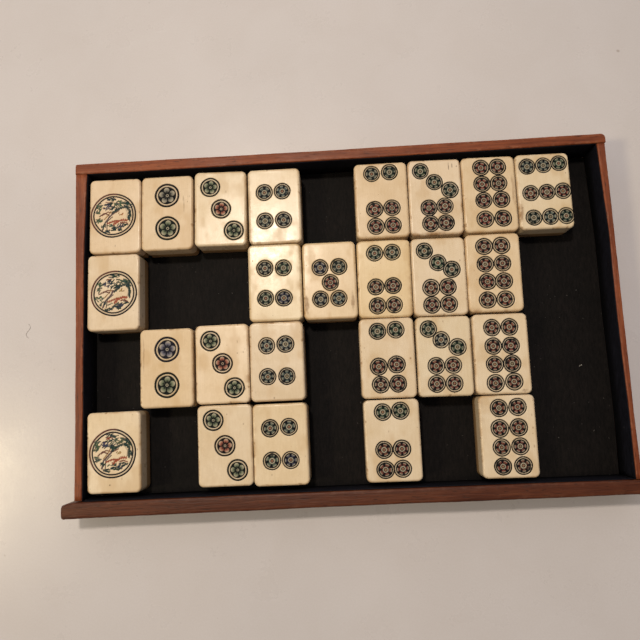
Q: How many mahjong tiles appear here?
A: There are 25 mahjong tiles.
